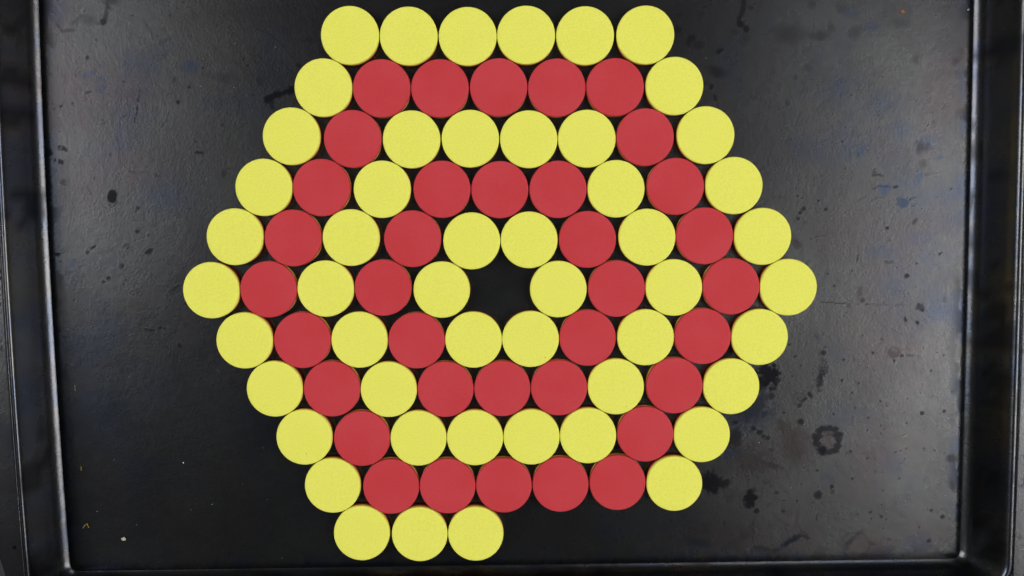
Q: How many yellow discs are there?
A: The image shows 51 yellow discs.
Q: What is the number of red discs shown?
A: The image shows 36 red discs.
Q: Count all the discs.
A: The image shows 87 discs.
